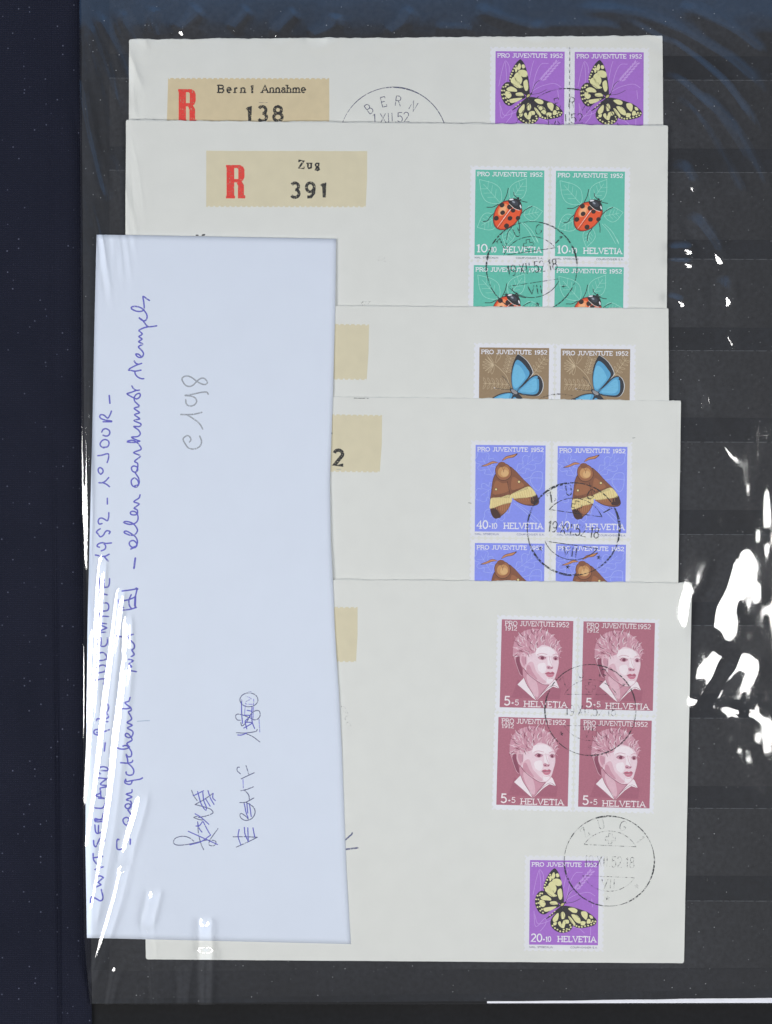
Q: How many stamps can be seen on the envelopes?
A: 17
